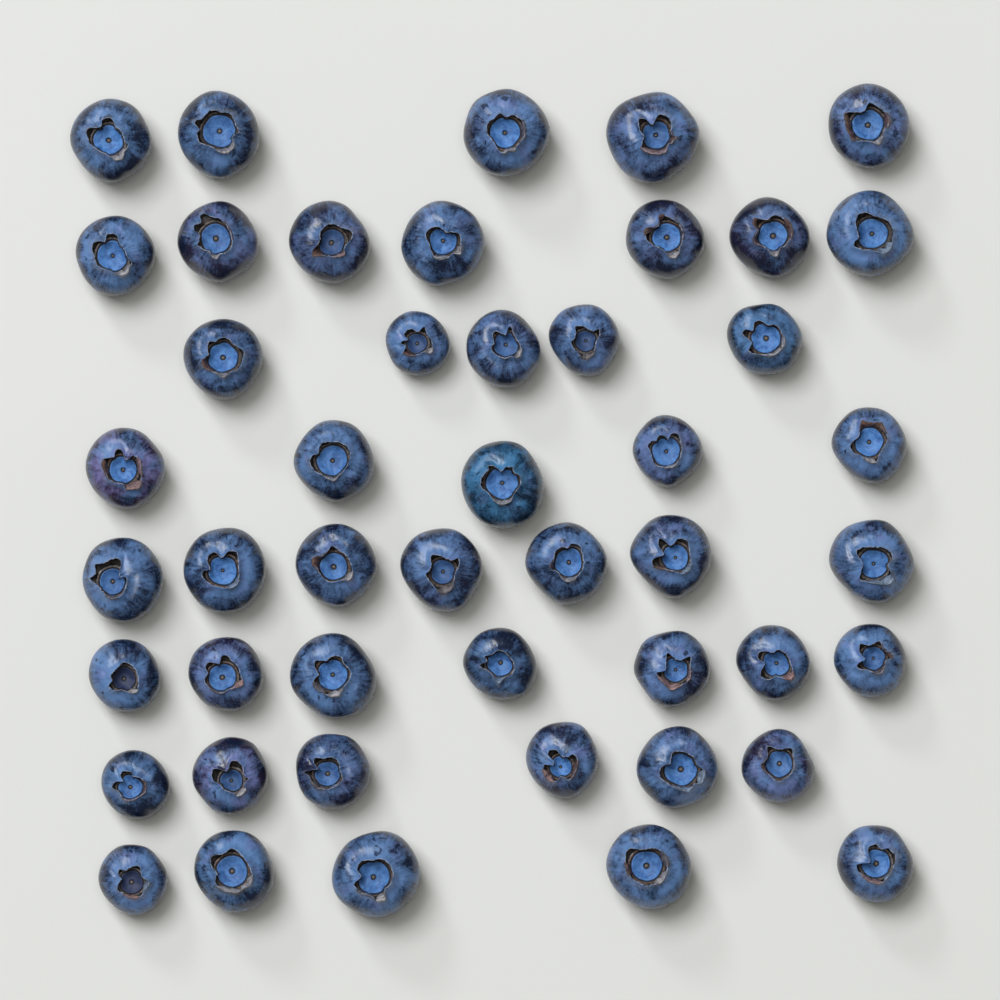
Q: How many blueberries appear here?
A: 47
